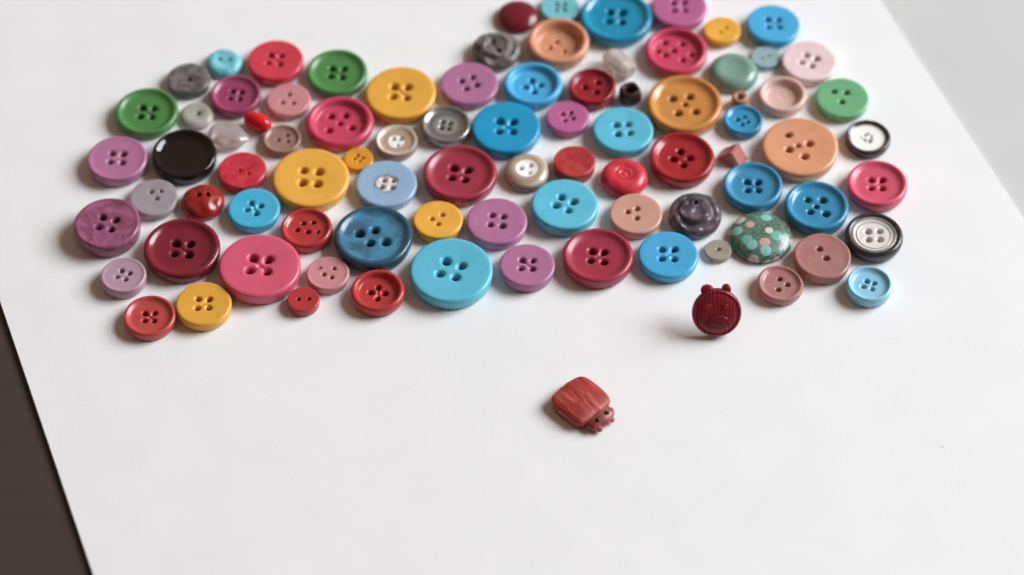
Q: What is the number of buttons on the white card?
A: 80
